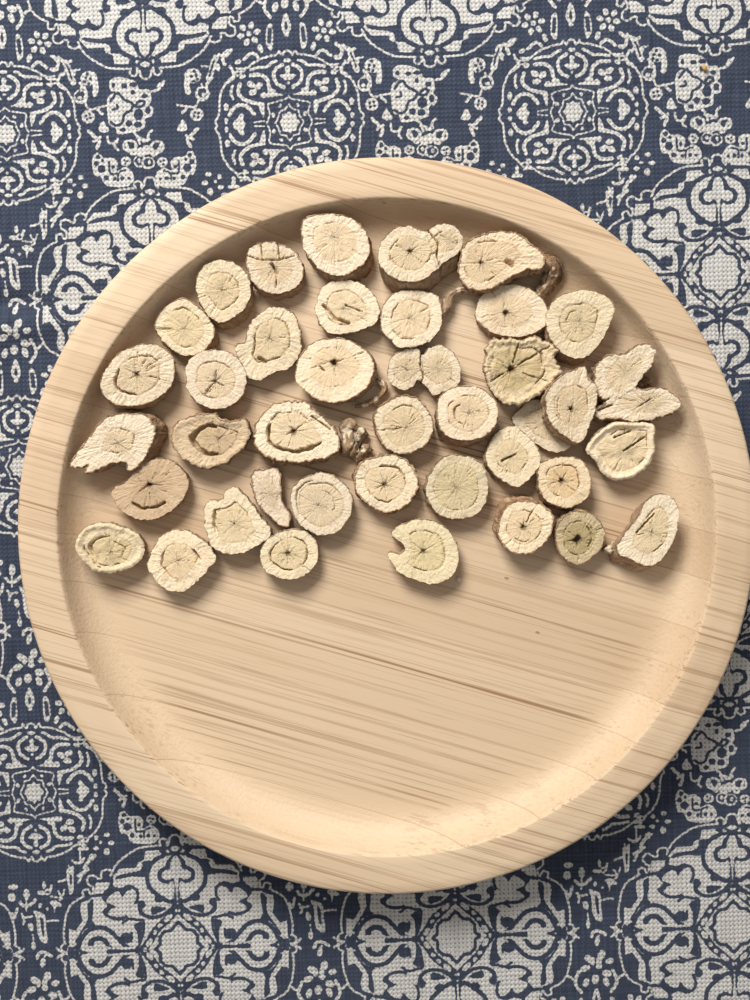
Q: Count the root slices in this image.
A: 40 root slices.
